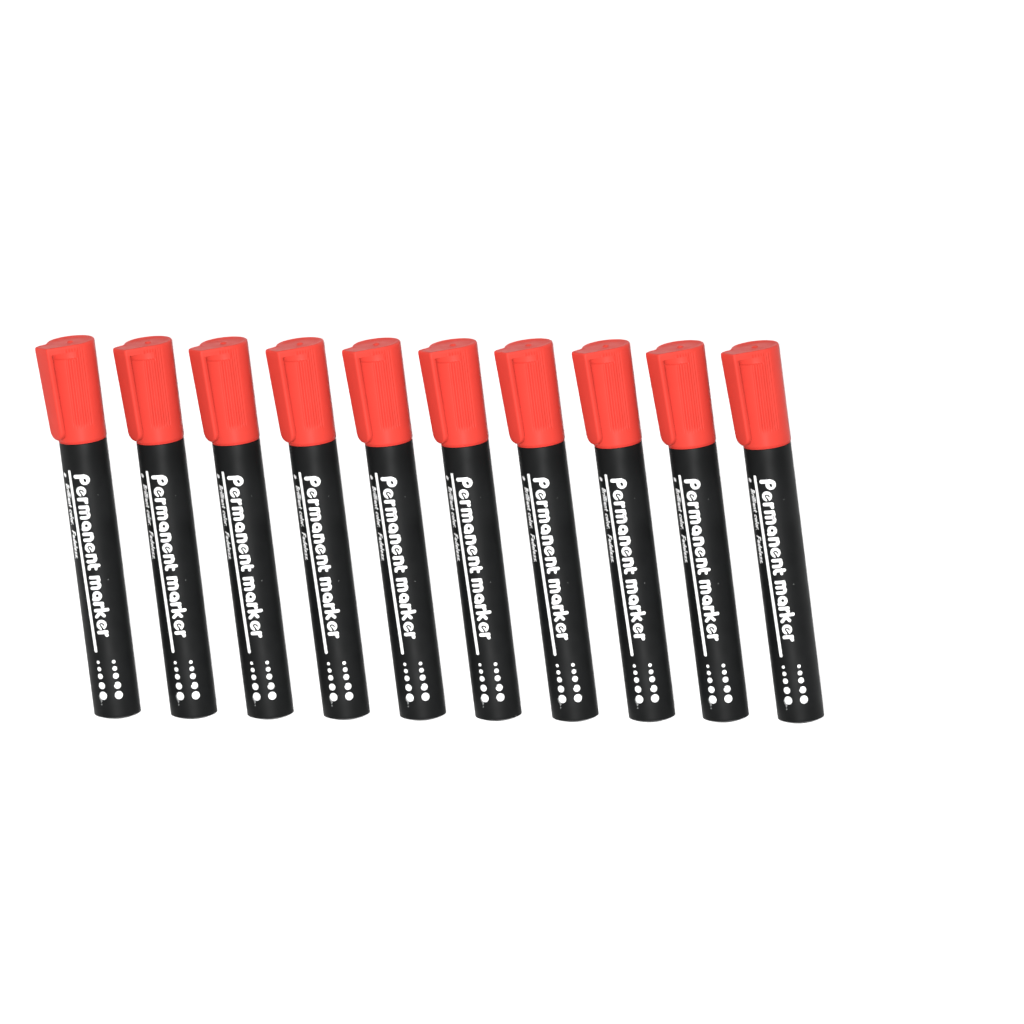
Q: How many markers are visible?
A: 10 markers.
